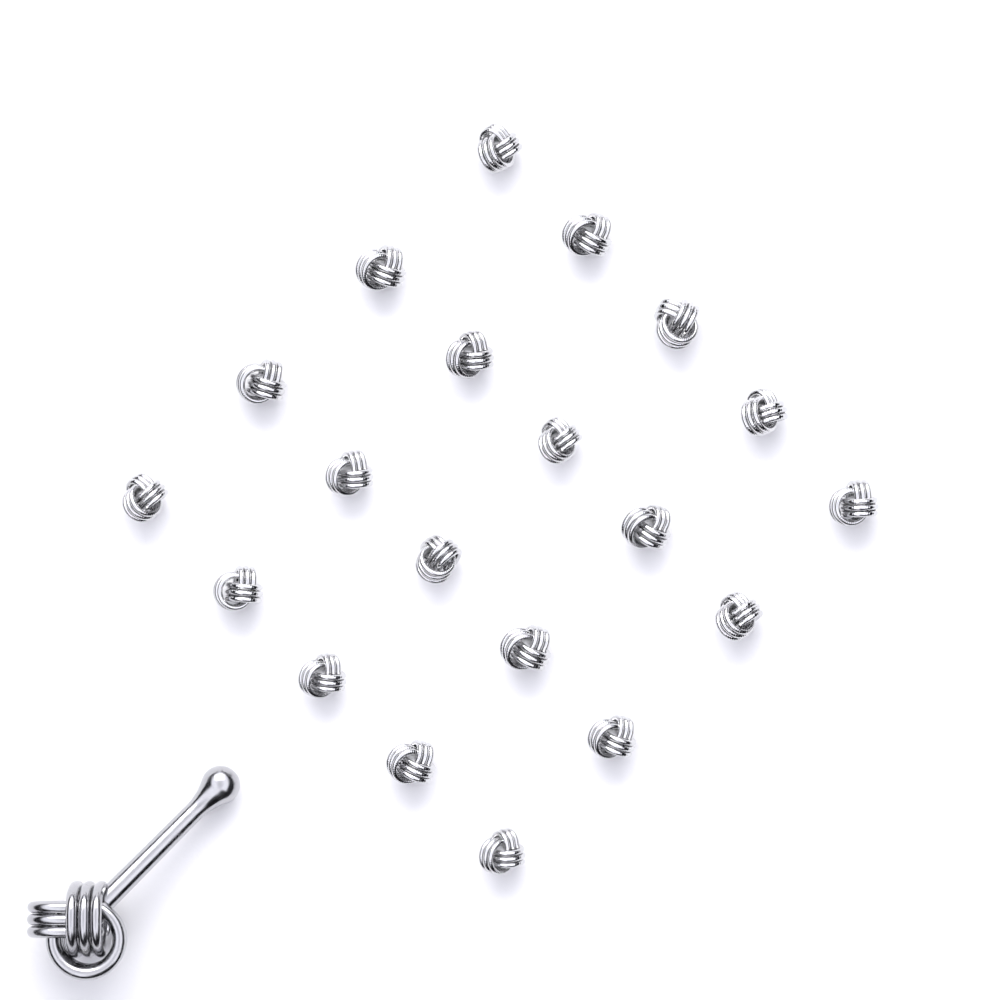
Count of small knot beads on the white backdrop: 20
